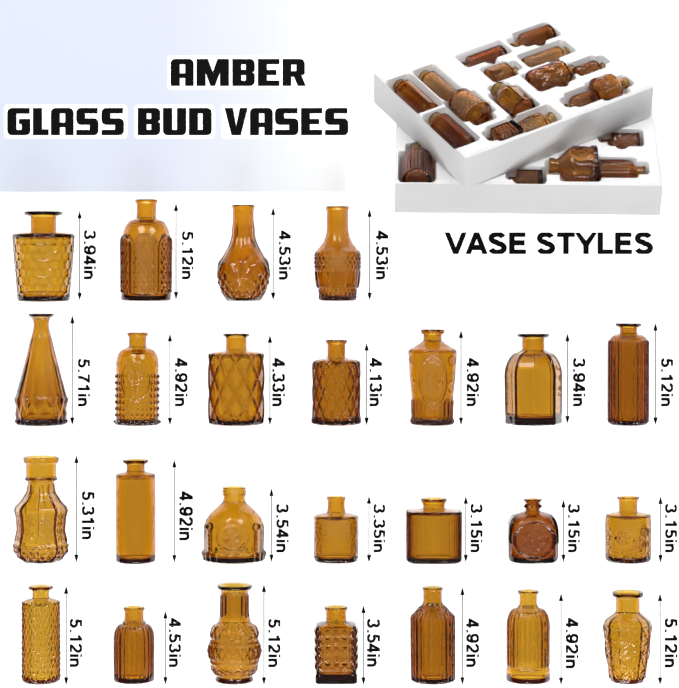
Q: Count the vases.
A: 45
